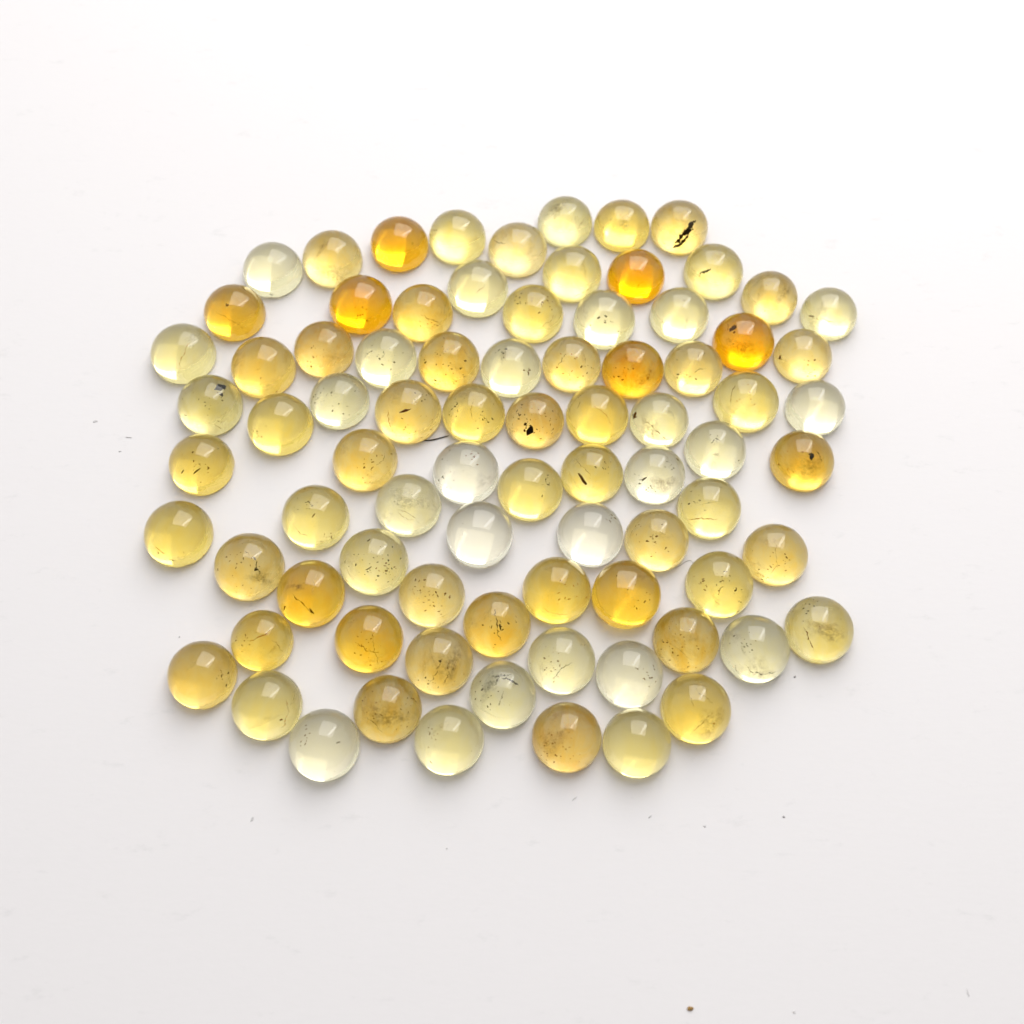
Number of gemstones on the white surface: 82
